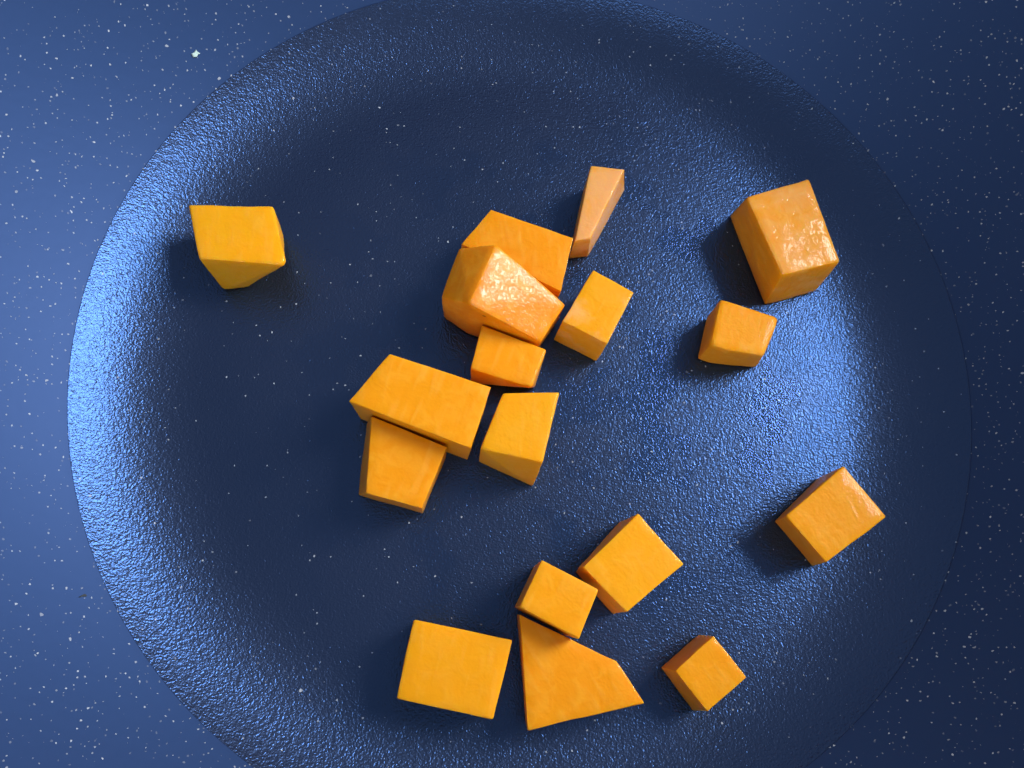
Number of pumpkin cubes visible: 17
